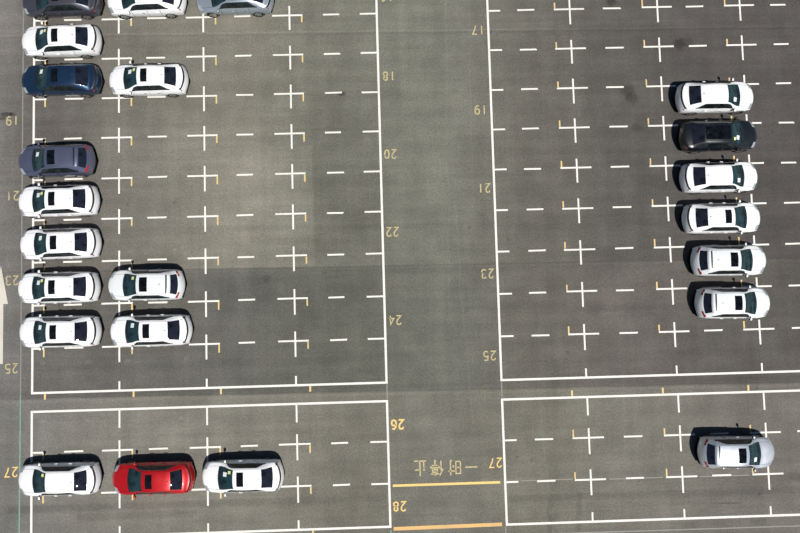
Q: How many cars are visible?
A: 23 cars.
